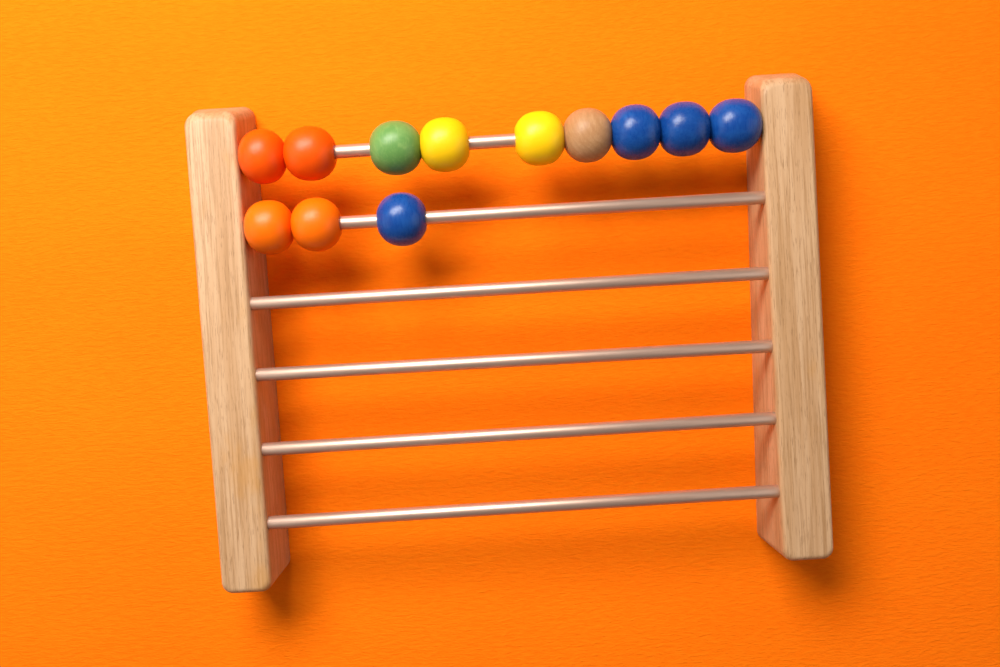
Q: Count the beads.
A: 12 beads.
